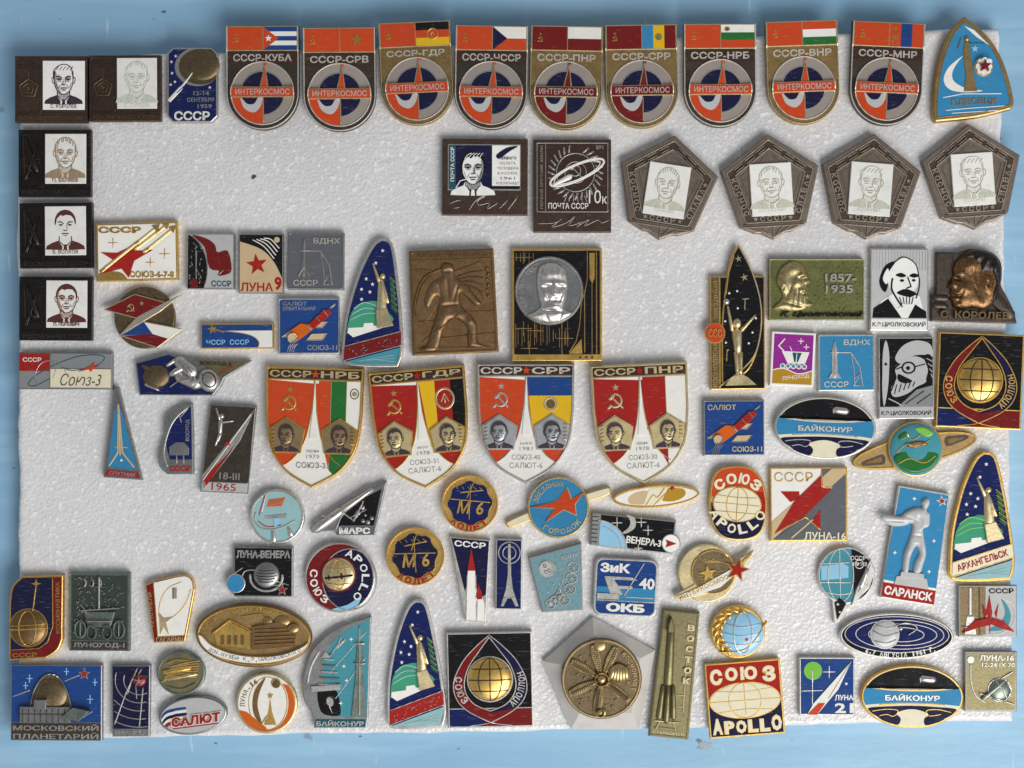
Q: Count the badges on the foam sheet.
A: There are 92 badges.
